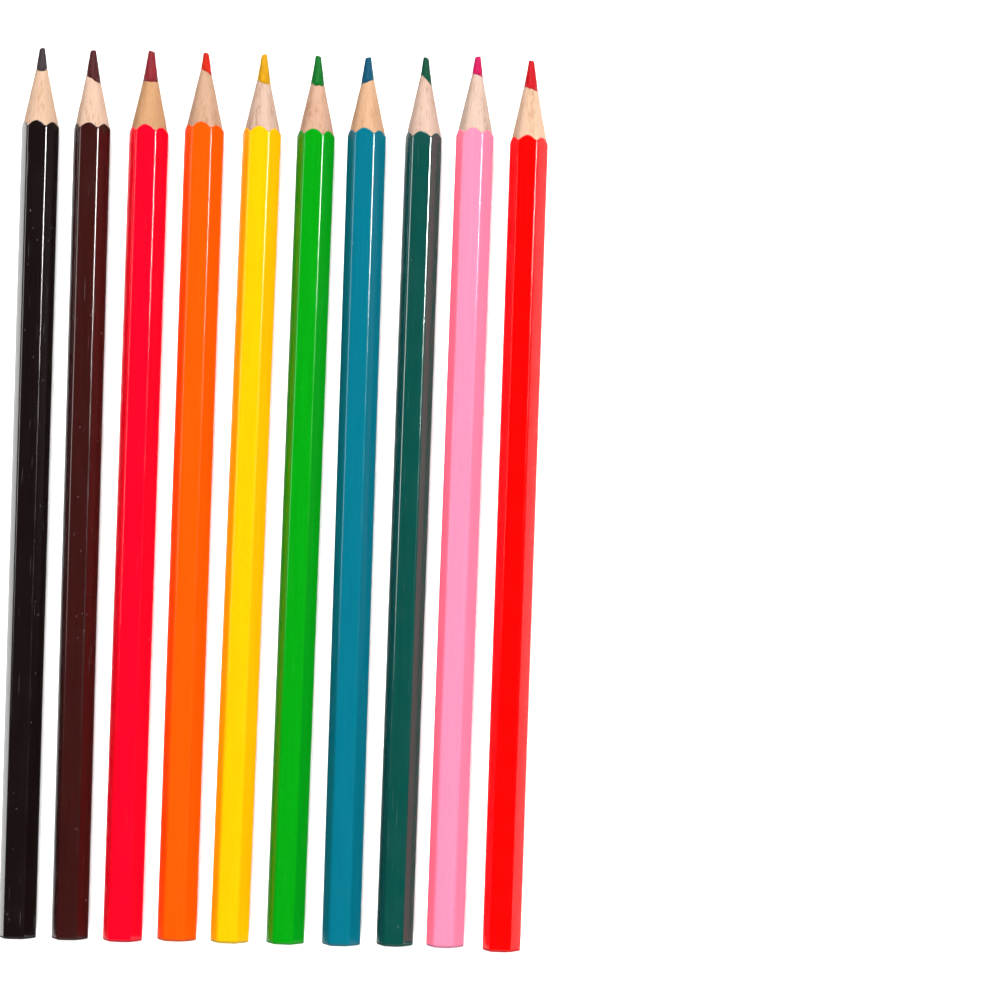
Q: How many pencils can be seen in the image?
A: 10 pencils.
